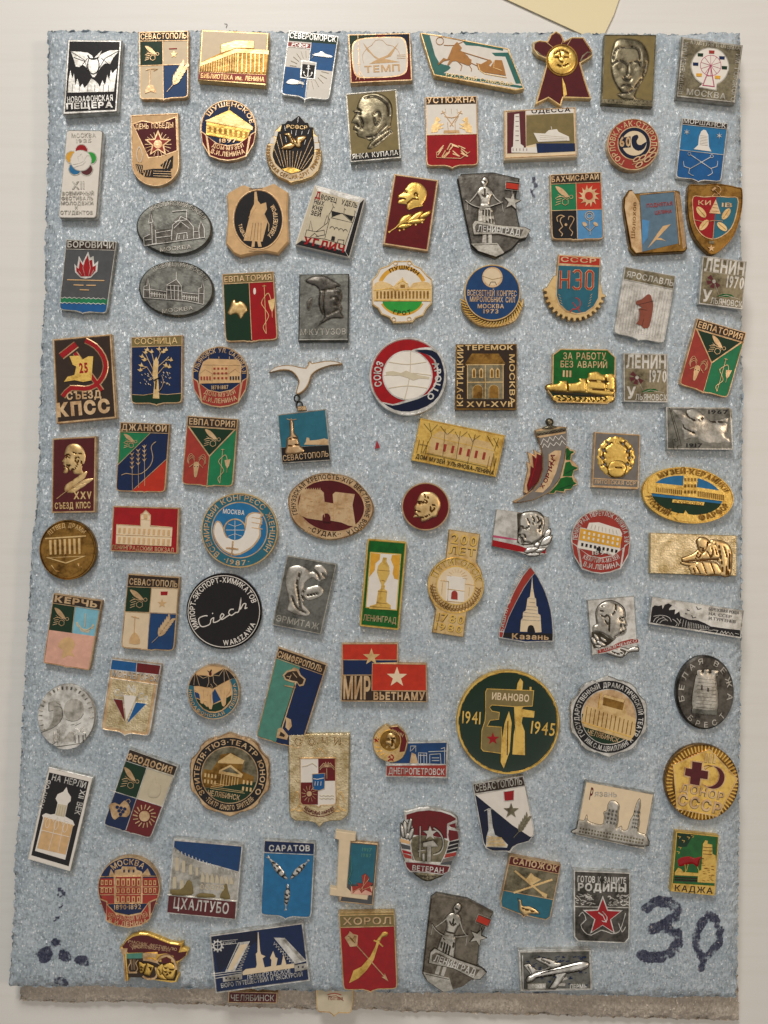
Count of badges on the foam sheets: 100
